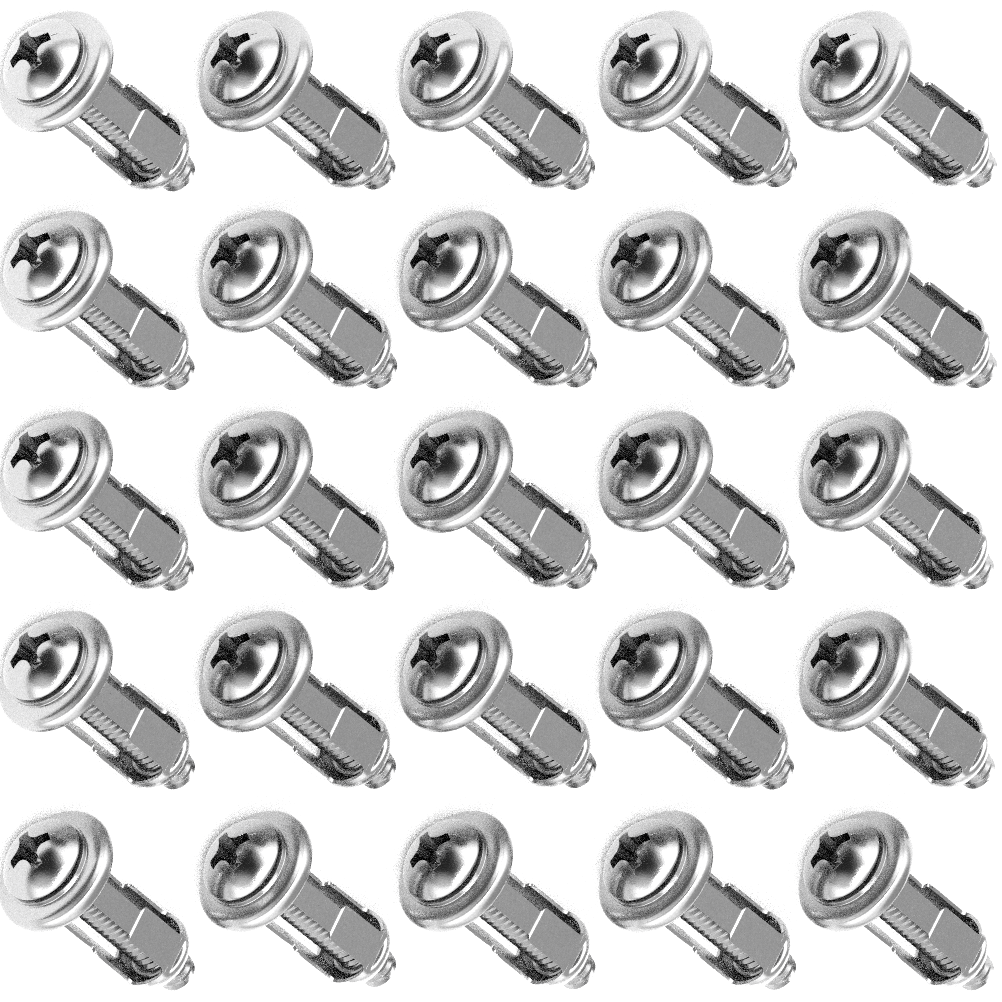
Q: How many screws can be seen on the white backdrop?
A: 25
